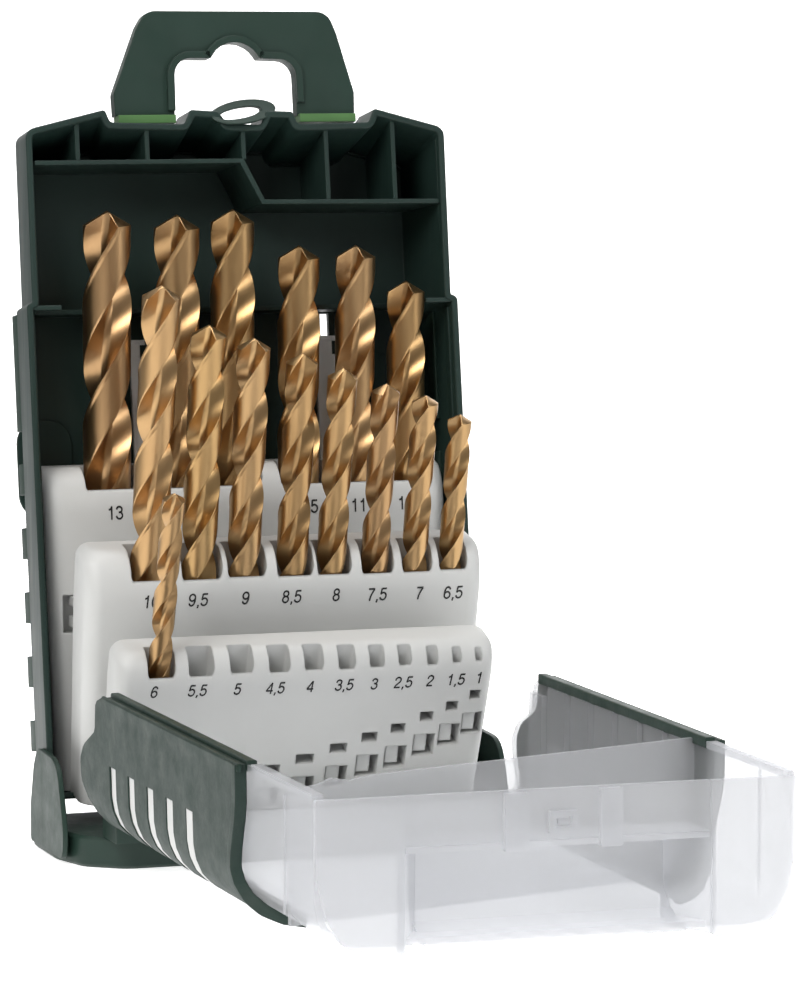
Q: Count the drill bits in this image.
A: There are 15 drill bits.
